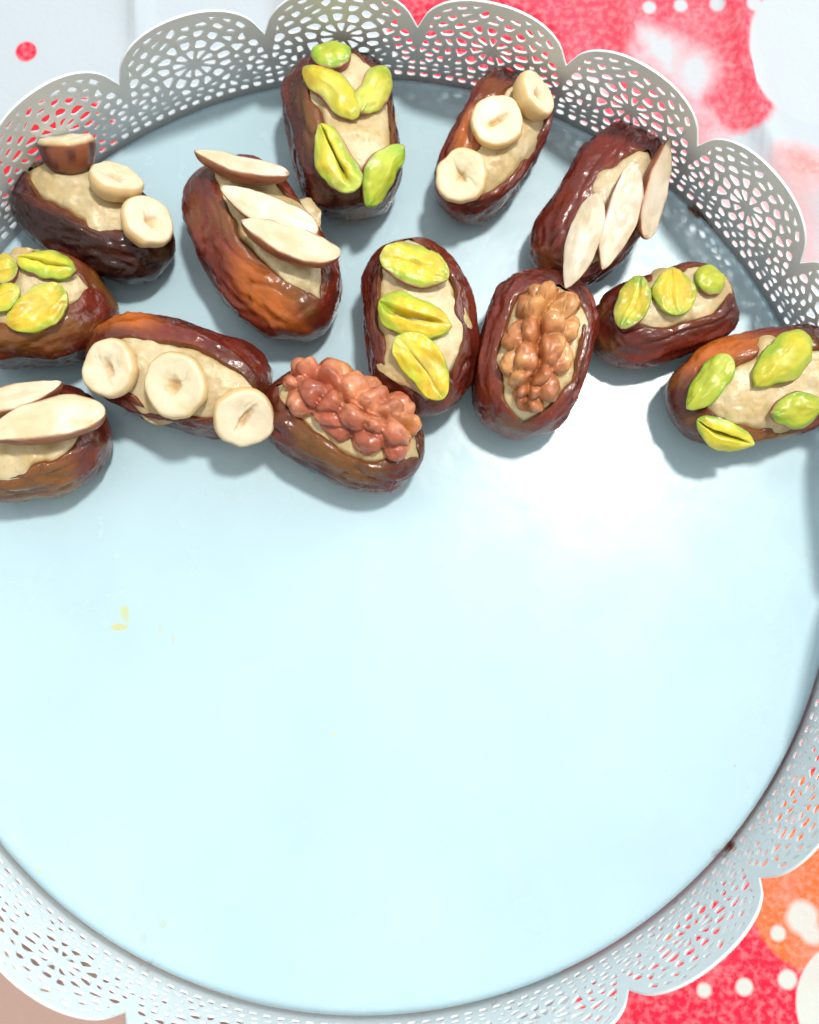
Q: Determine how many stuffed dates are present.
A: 13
